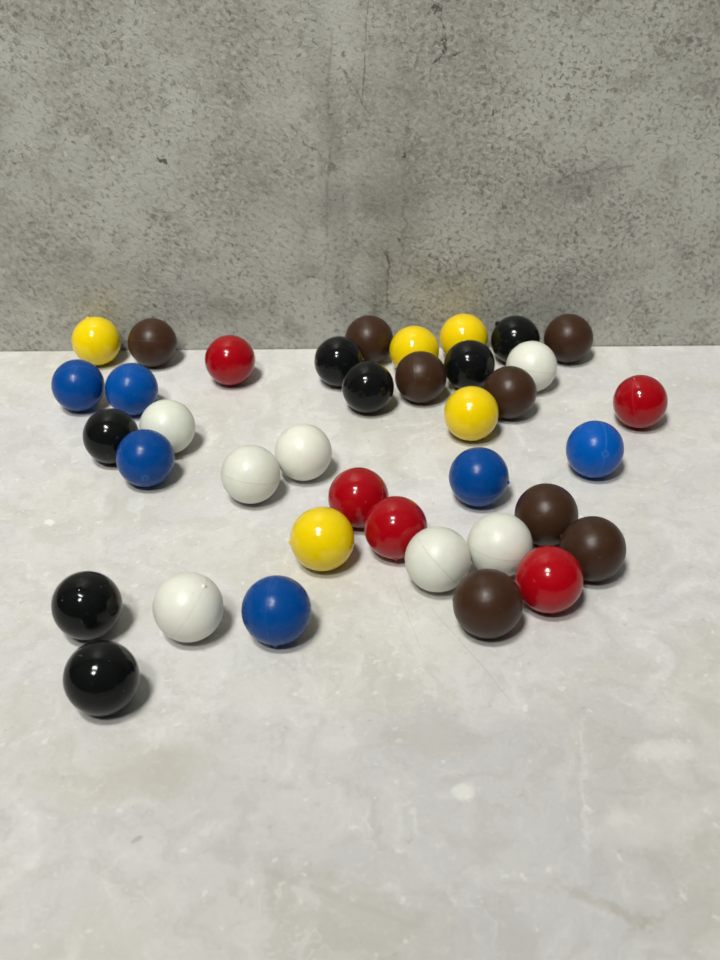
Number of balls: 38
